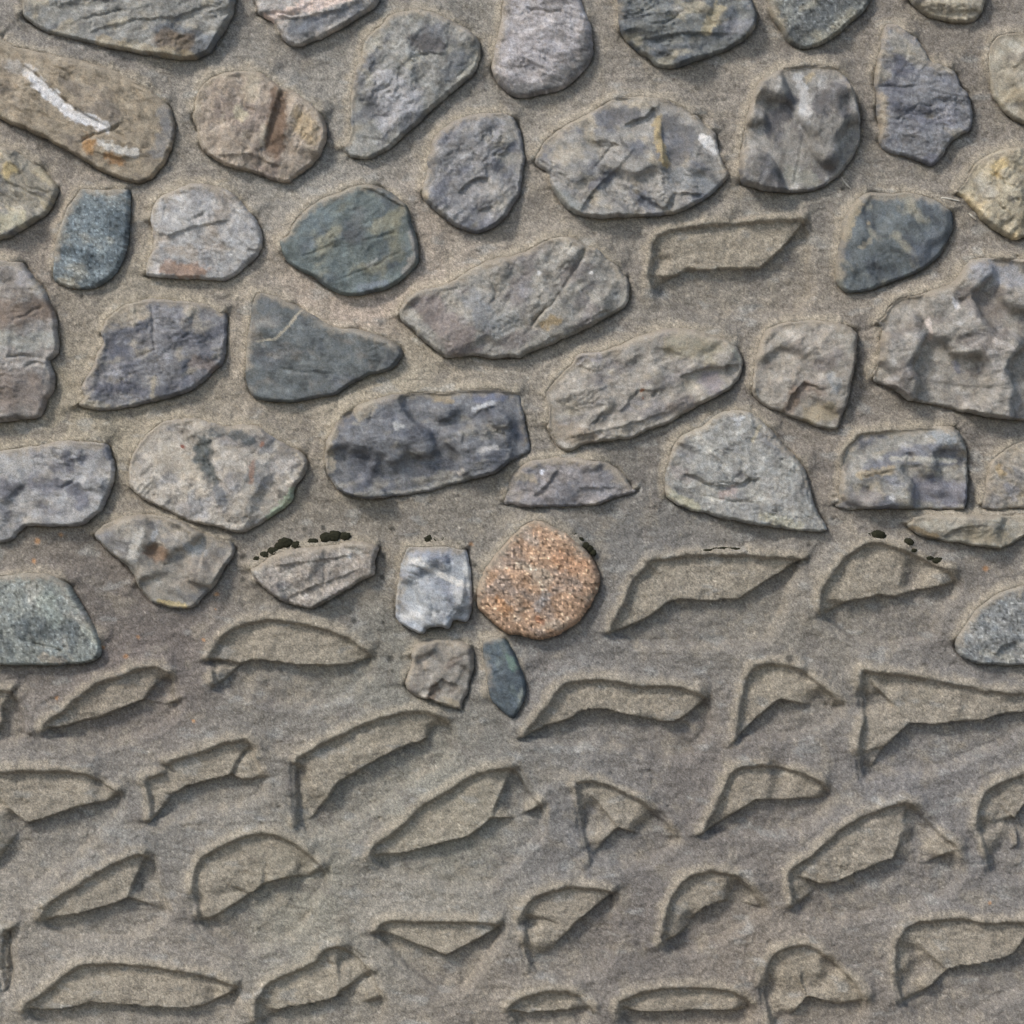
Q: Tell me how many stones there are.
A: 43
